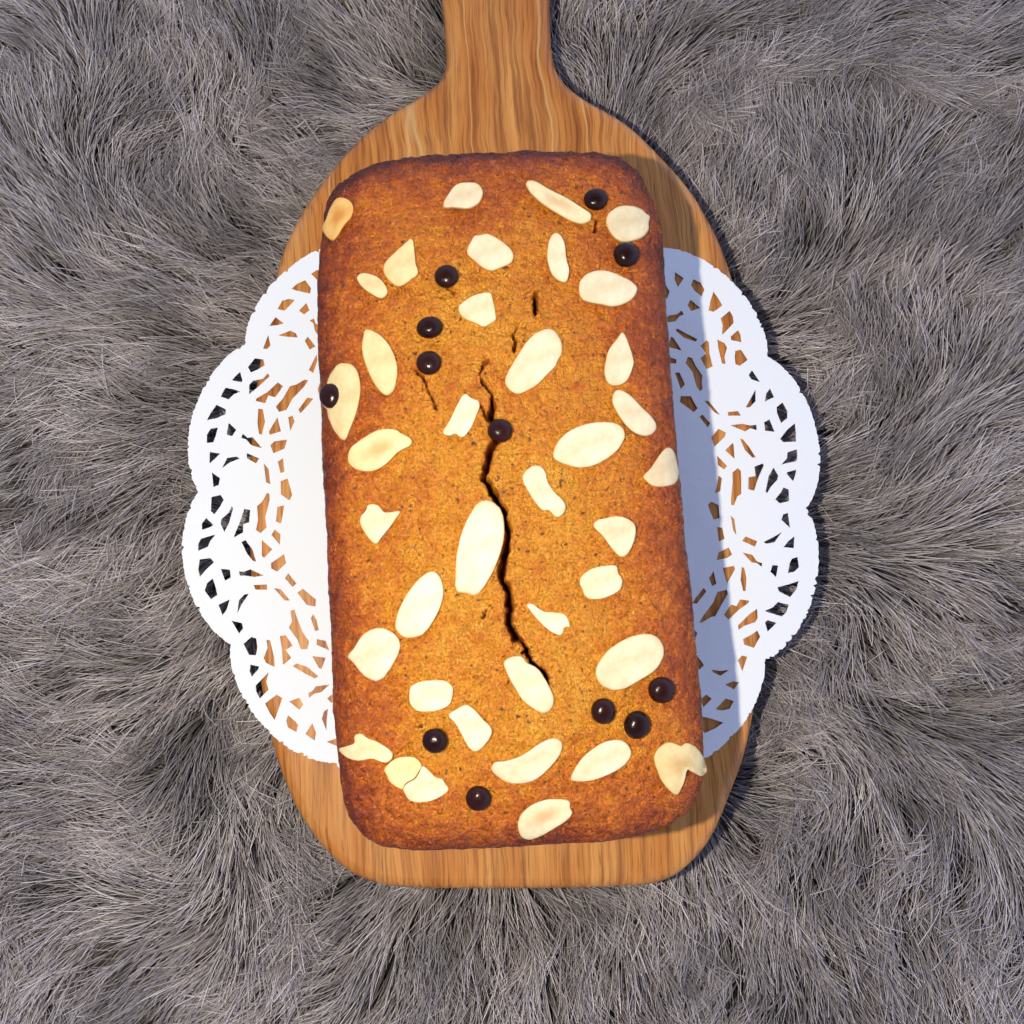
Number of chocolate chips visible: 12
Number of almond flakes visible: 38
